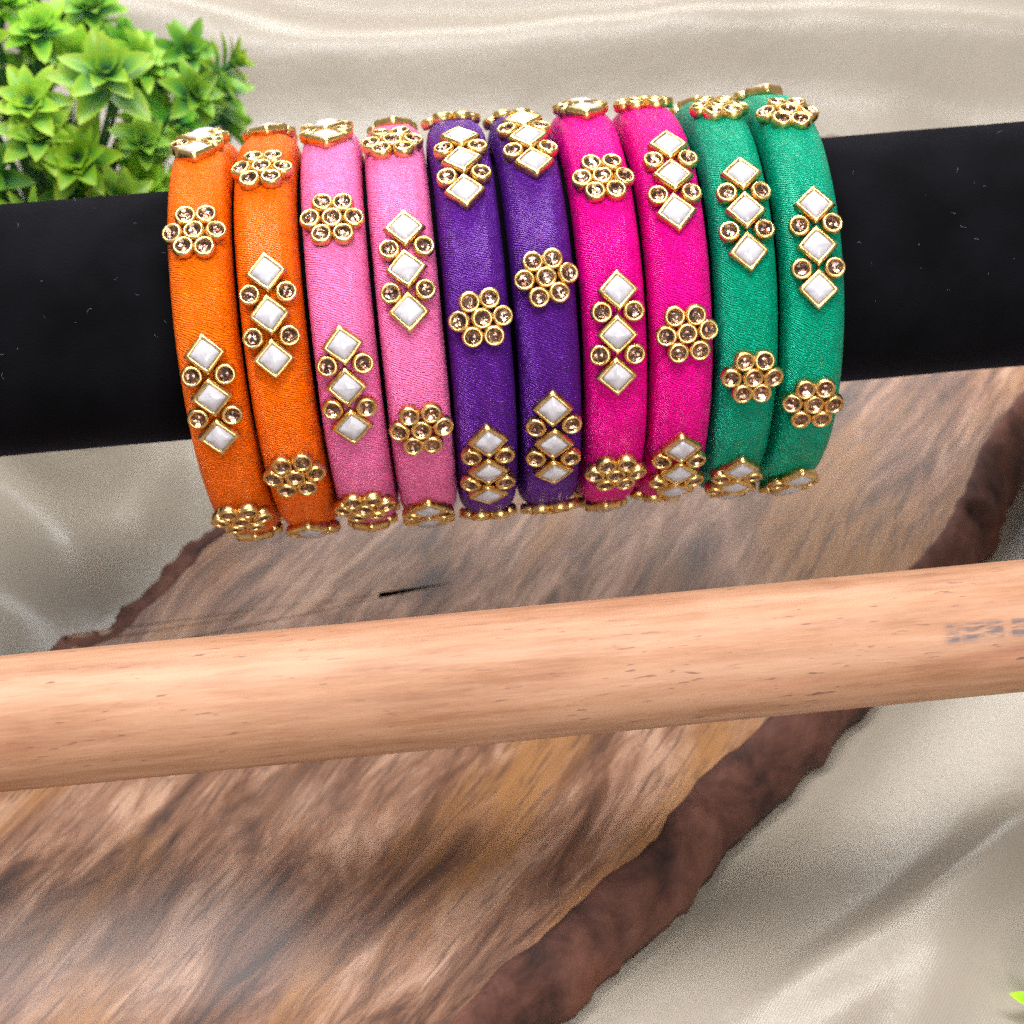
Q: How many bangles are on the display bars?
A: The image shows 10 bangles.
